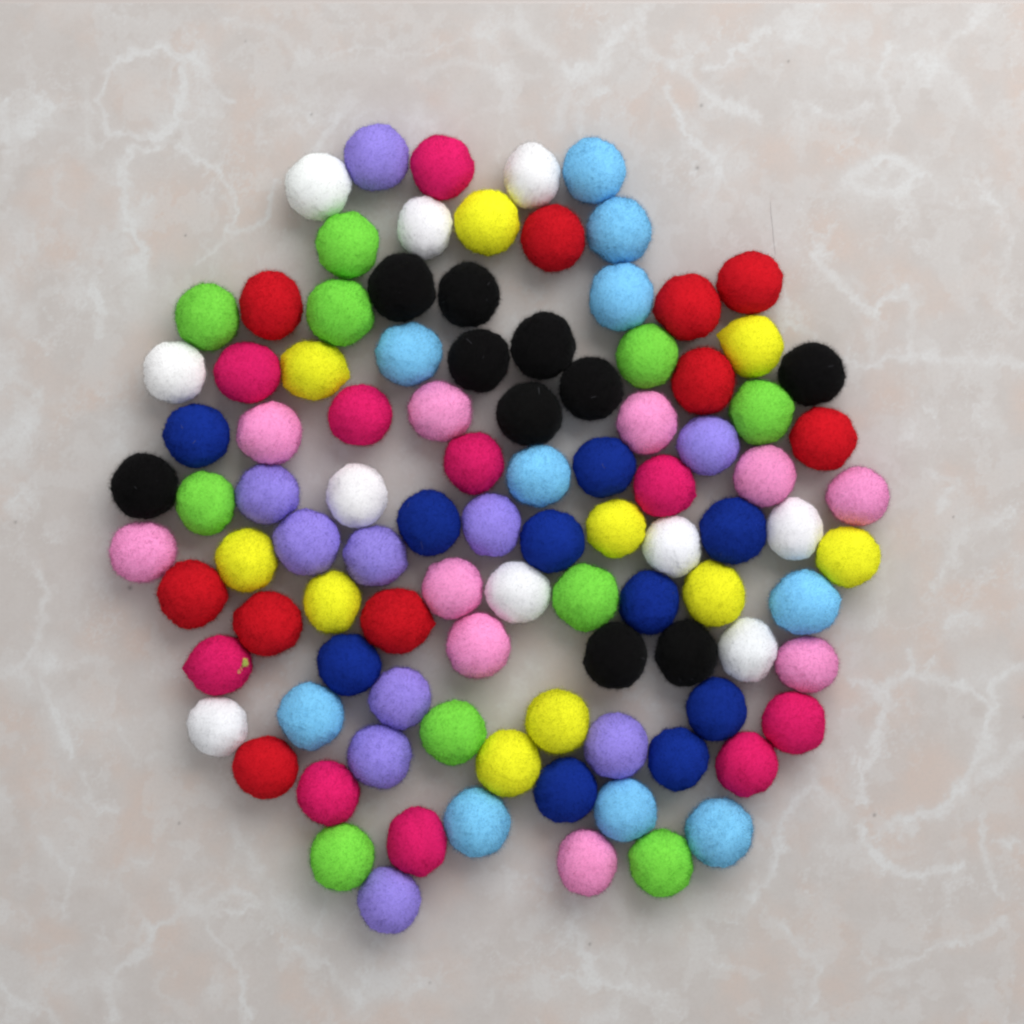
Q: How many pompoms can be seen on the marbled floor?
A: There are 100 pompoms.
